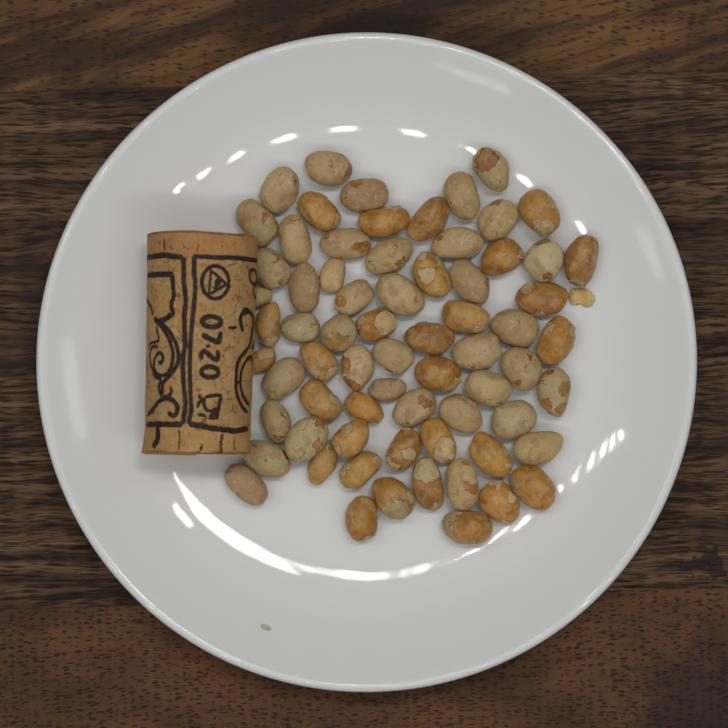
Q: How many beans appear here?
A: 69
